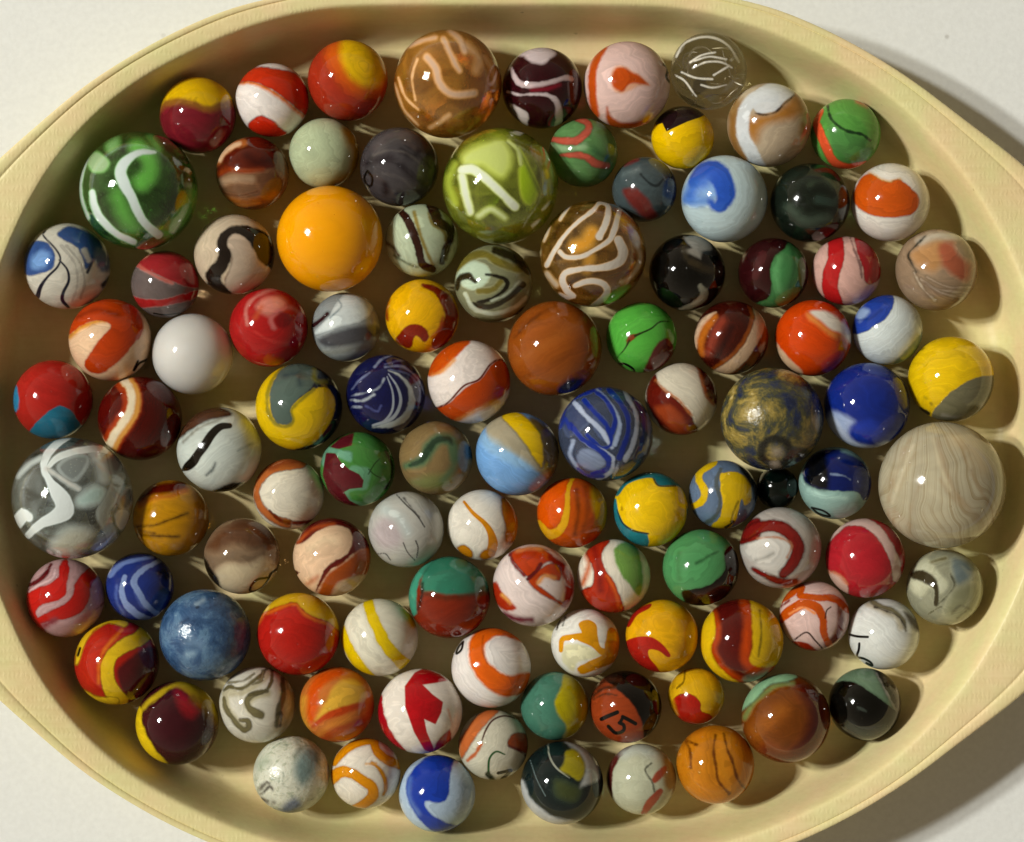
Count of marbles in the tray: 103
